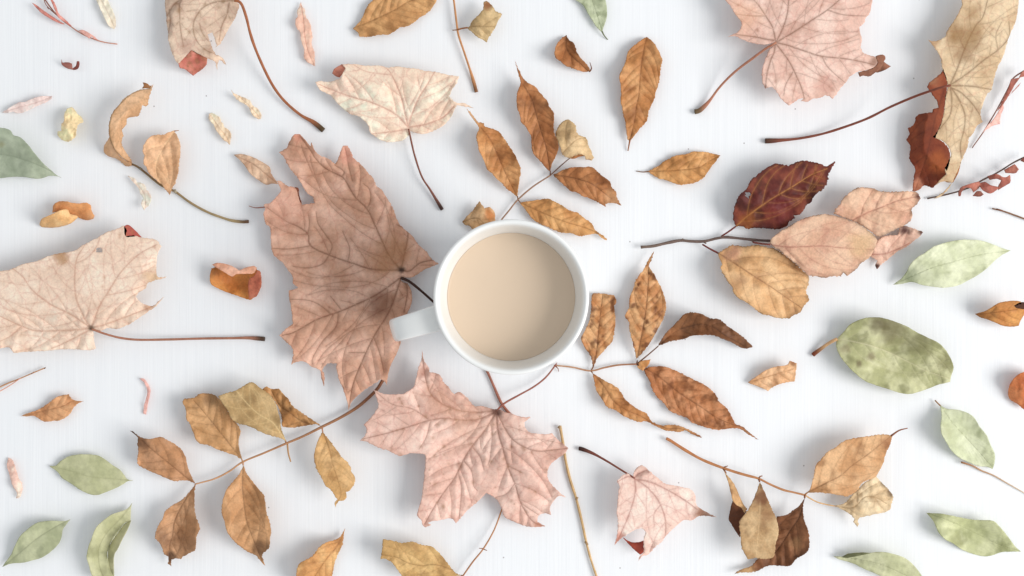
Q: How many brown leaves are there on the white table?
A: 44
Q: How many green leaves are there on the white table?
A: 10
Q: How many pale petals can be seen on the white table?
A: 9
